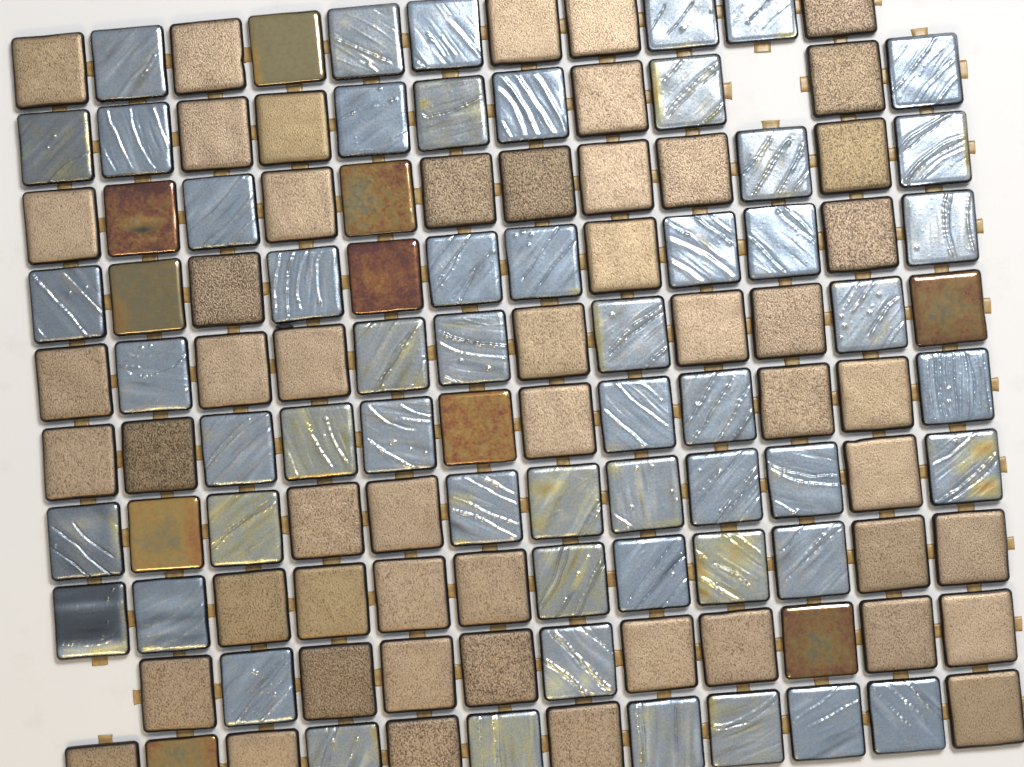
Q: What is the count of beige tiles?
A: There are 52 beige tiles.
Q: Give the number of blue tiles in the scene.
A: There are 55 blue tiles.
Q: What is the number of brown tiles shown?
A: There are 10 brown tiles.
